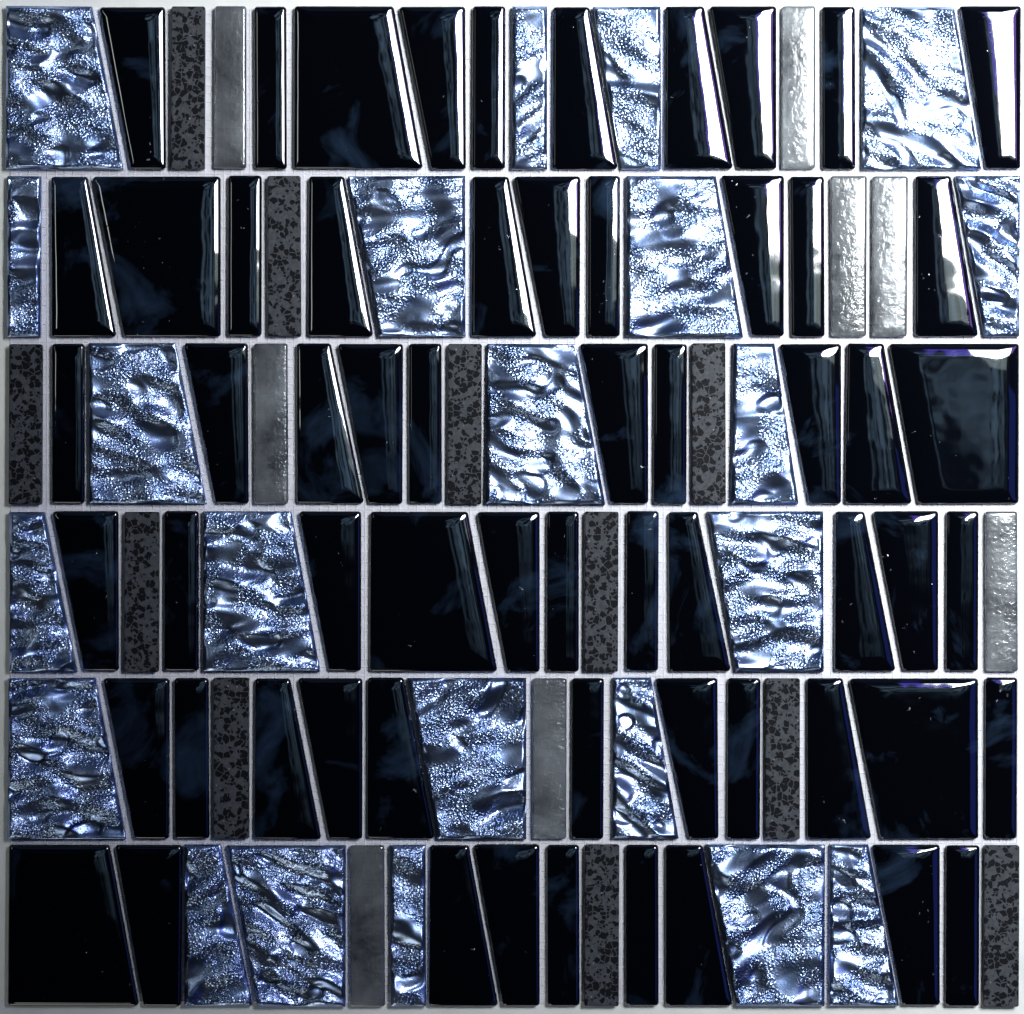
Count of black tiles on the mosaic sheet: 61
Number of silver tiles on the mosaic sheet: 22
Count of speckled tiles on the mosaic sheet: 11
